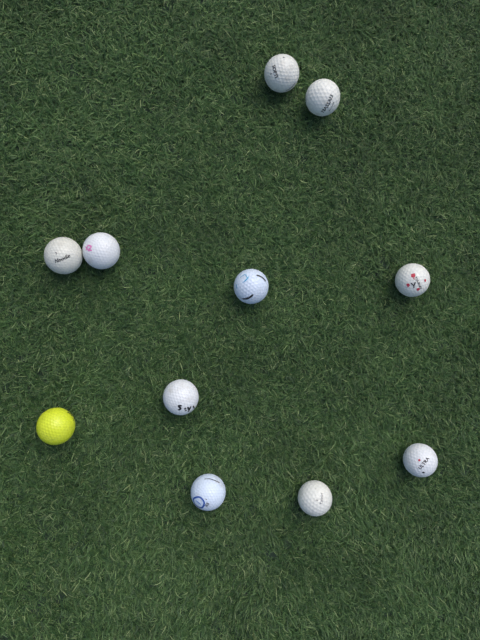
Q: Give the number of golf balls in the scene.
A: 11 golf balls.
